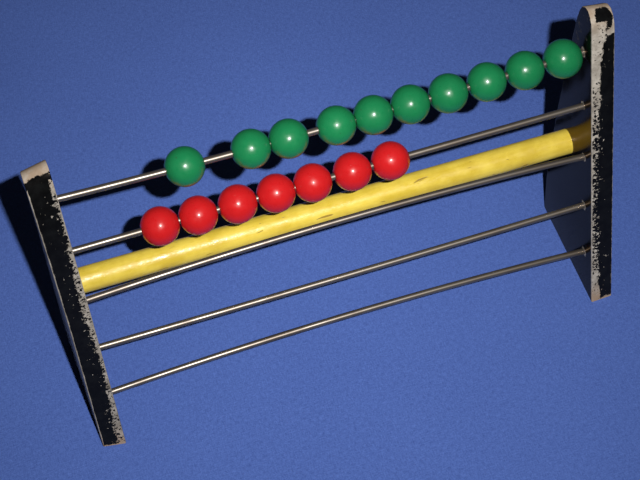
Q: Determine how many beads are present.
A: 17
